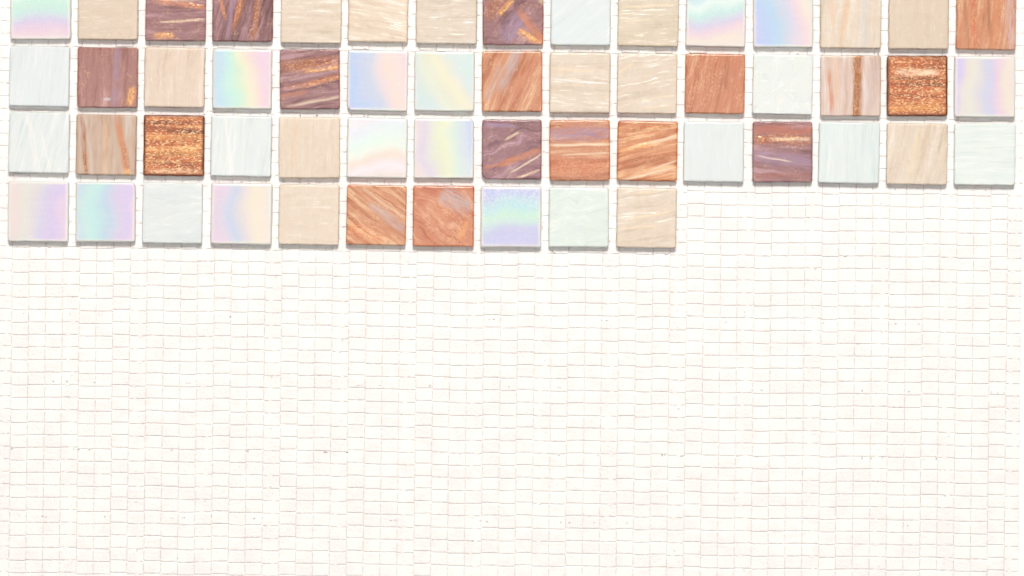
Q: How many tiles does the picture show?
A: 55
